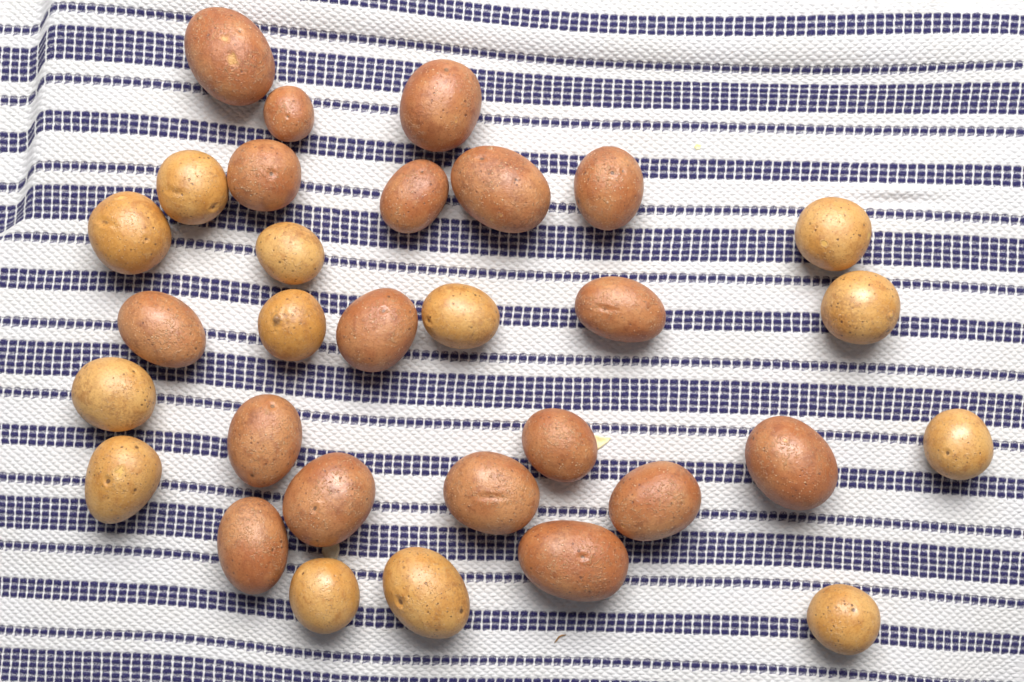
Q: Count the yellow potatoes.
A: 13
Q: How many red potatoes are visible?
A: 18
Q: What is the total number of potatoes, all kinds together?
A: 31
